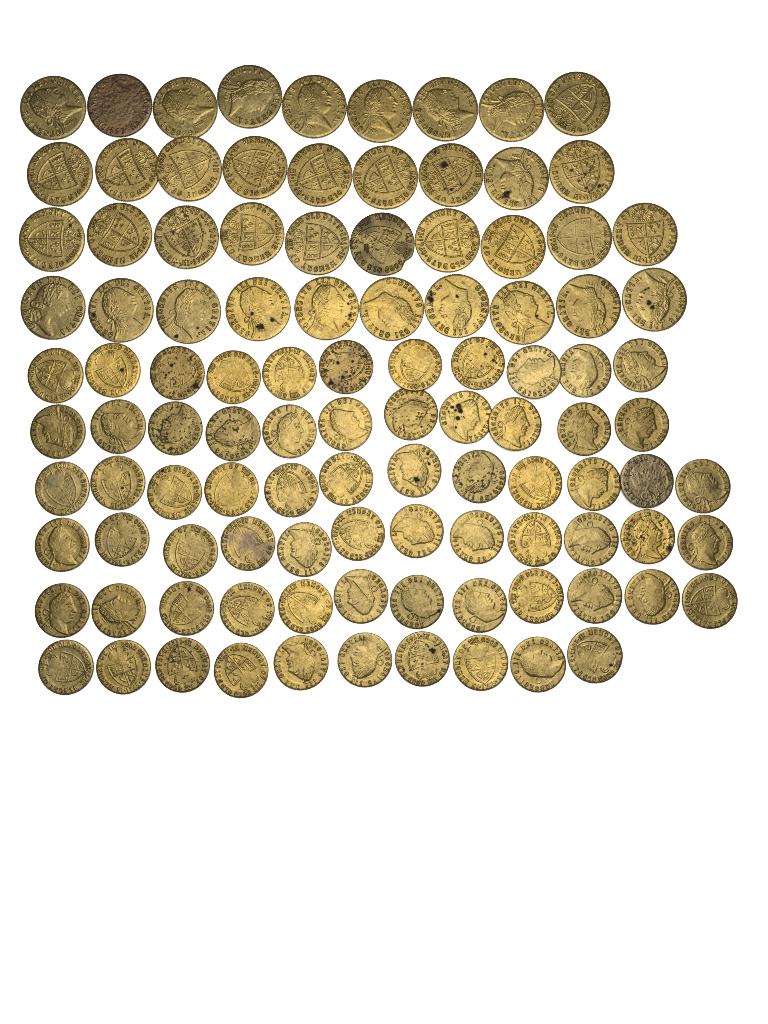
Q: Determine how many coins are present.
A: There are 106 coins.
